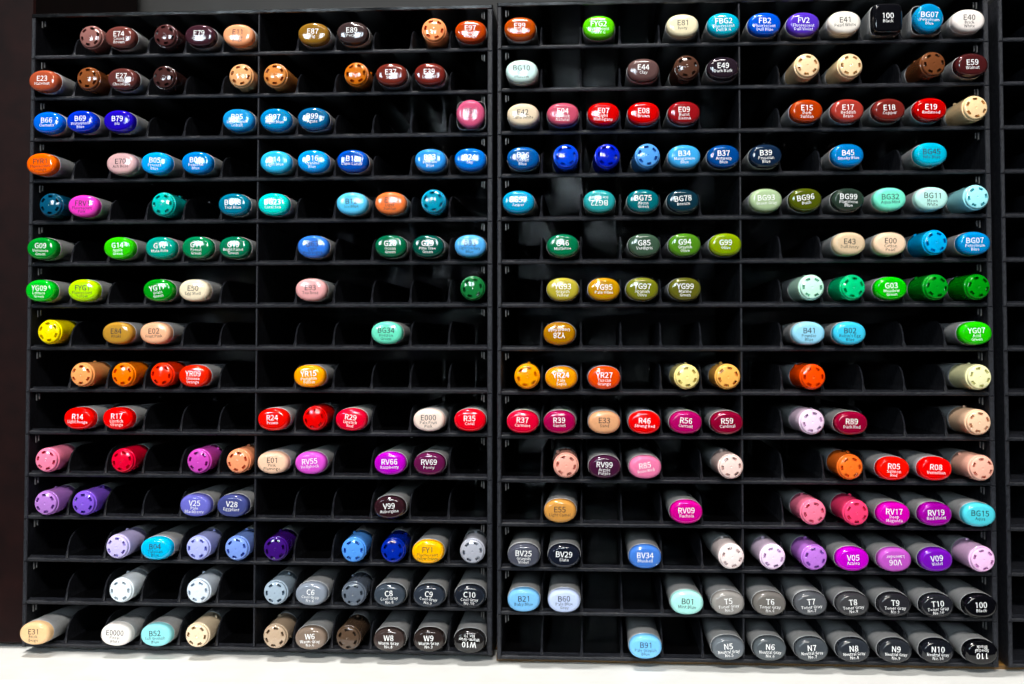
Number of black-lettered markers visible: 41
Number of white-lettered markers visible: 131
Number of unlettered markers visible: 68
